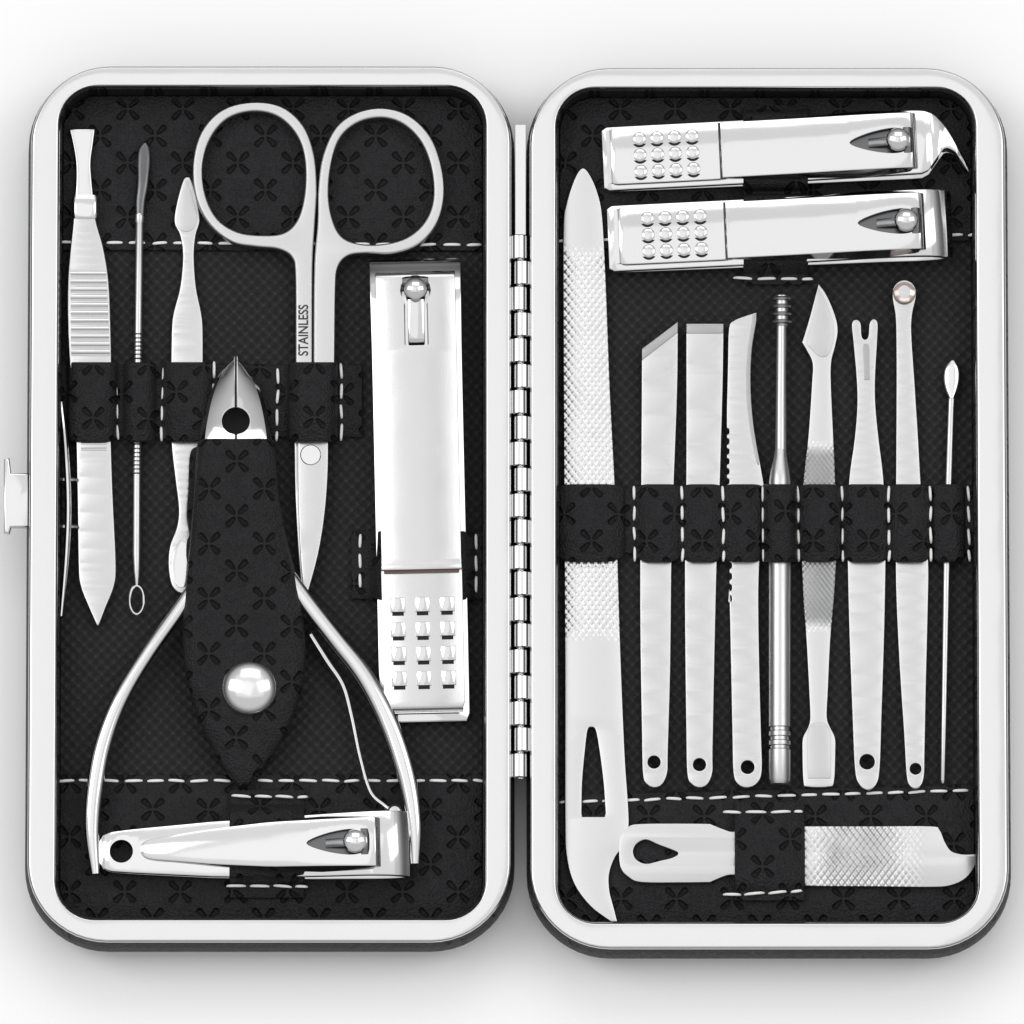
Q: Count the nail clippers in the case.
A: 4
